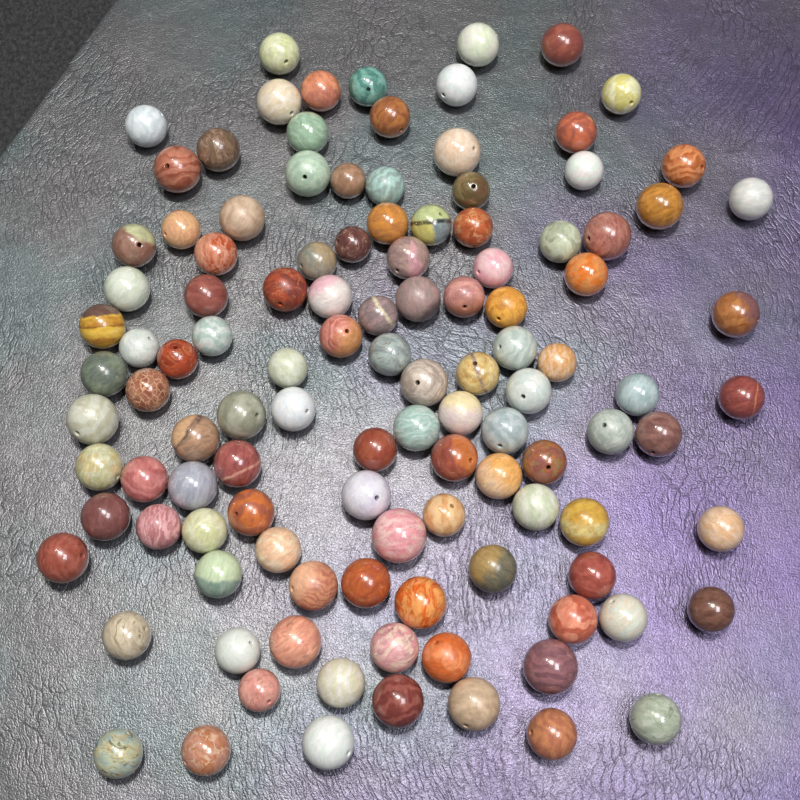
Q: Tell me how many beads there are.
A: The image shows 115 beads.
